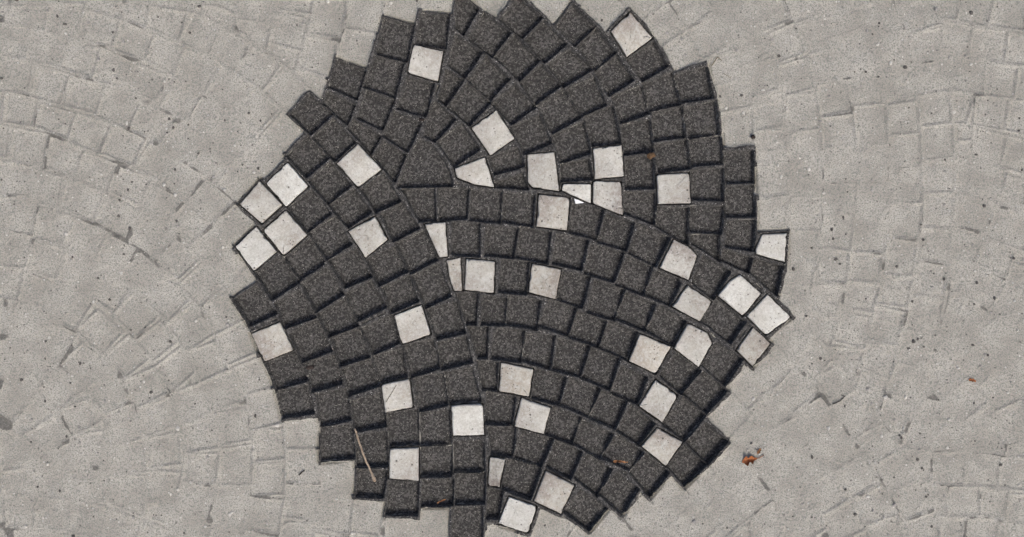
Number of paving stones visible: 40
